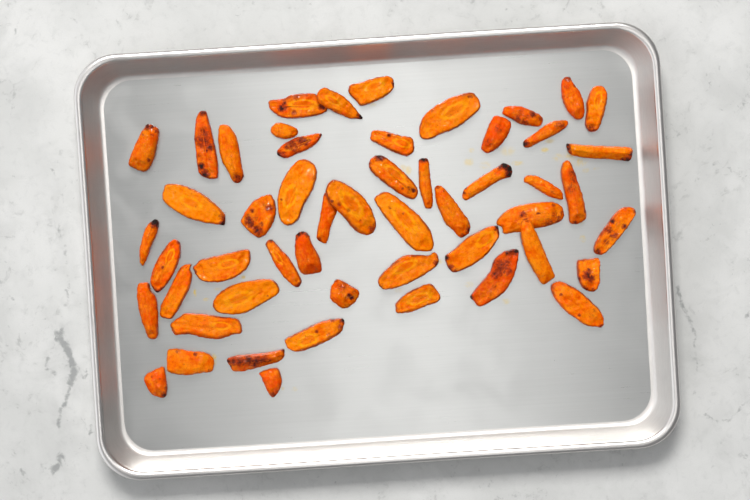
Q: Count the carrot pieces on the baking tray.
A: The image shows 52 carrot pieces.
